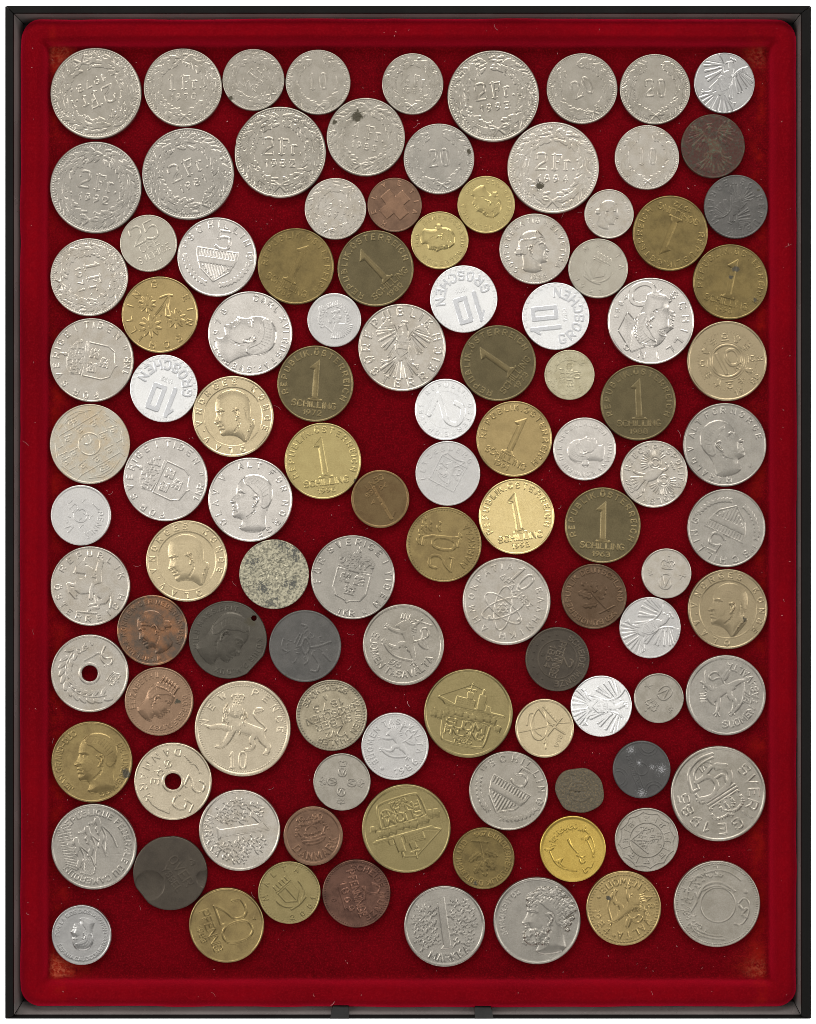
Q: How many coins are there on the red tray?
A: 110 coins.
